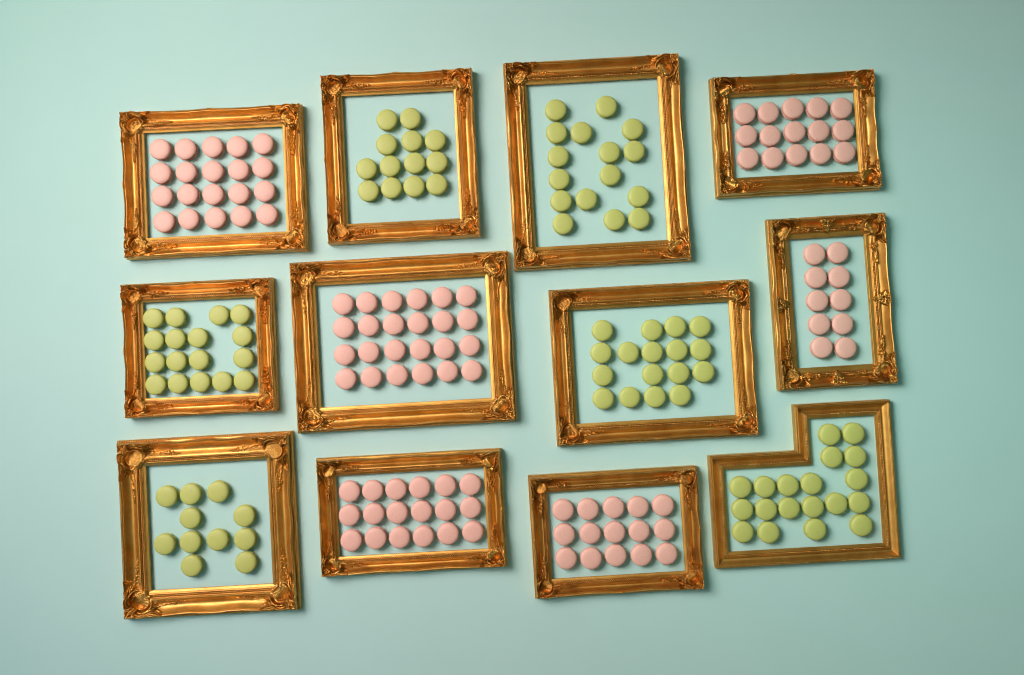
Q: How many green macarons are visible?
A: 93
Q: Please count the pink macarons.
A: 102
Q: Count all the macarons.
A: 195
